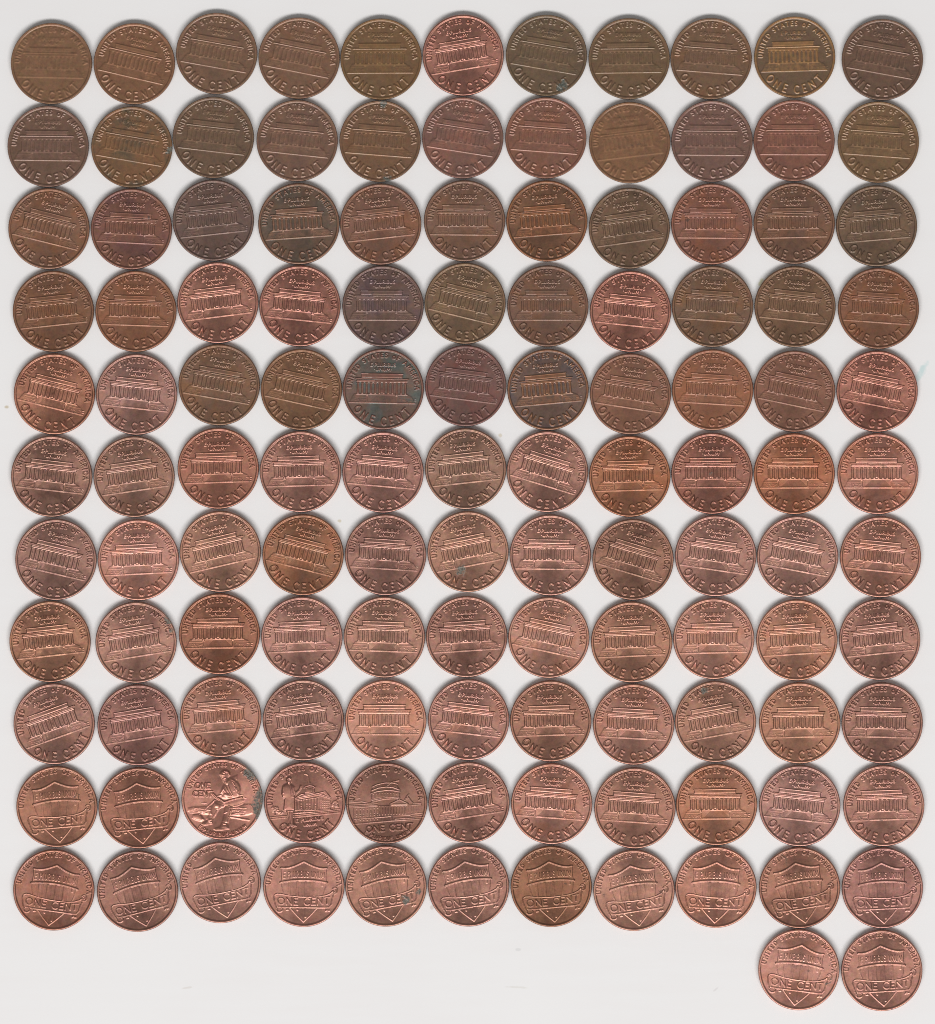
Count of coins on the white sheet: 123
